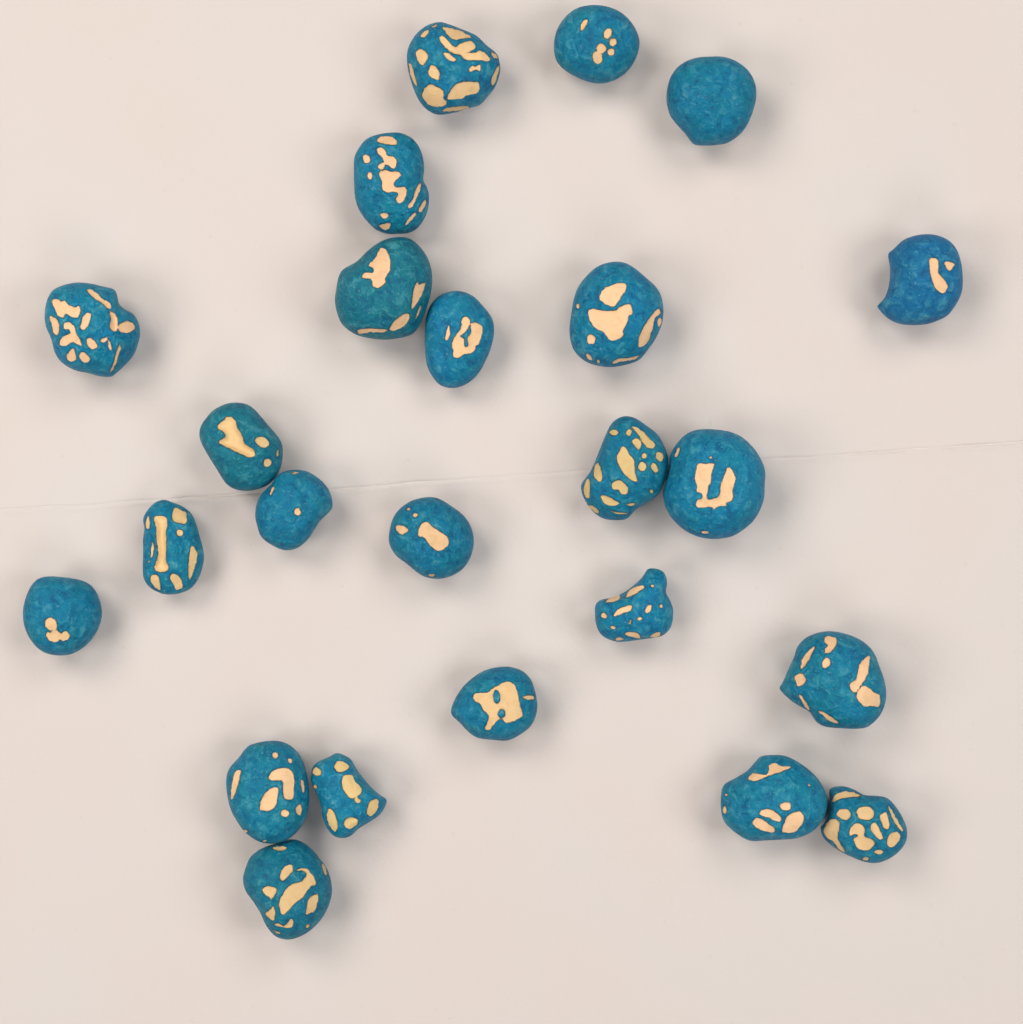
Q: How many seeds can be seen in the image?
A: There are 24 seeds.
